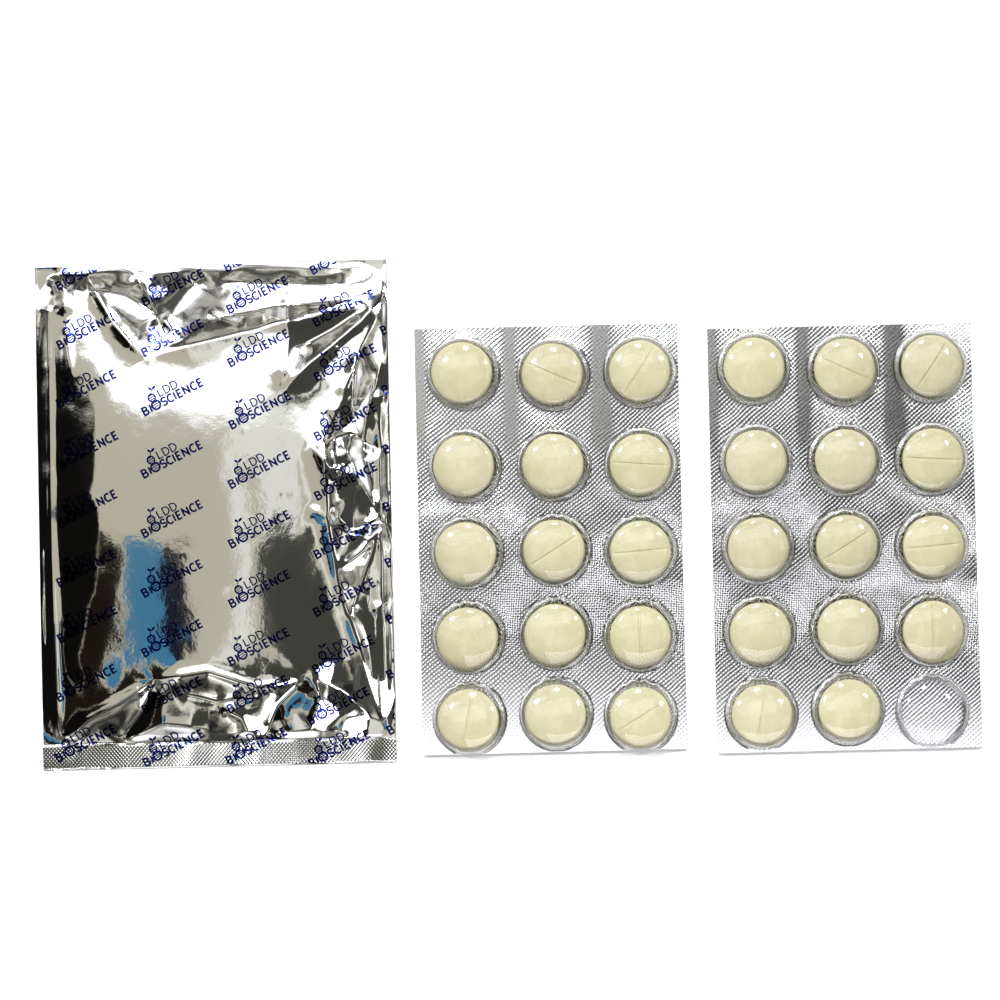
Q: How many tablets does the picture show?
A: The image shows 29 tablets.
